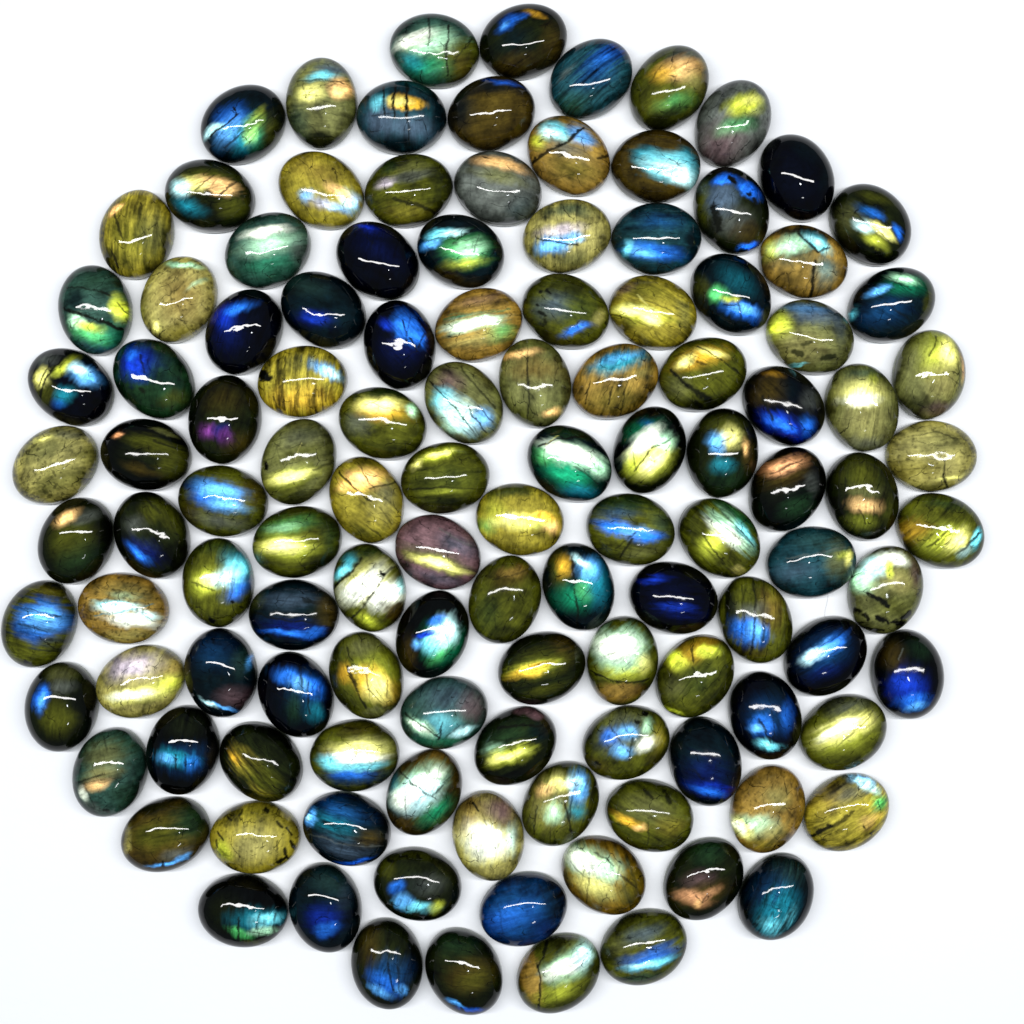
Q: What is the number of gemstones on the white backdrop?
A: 120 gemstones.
